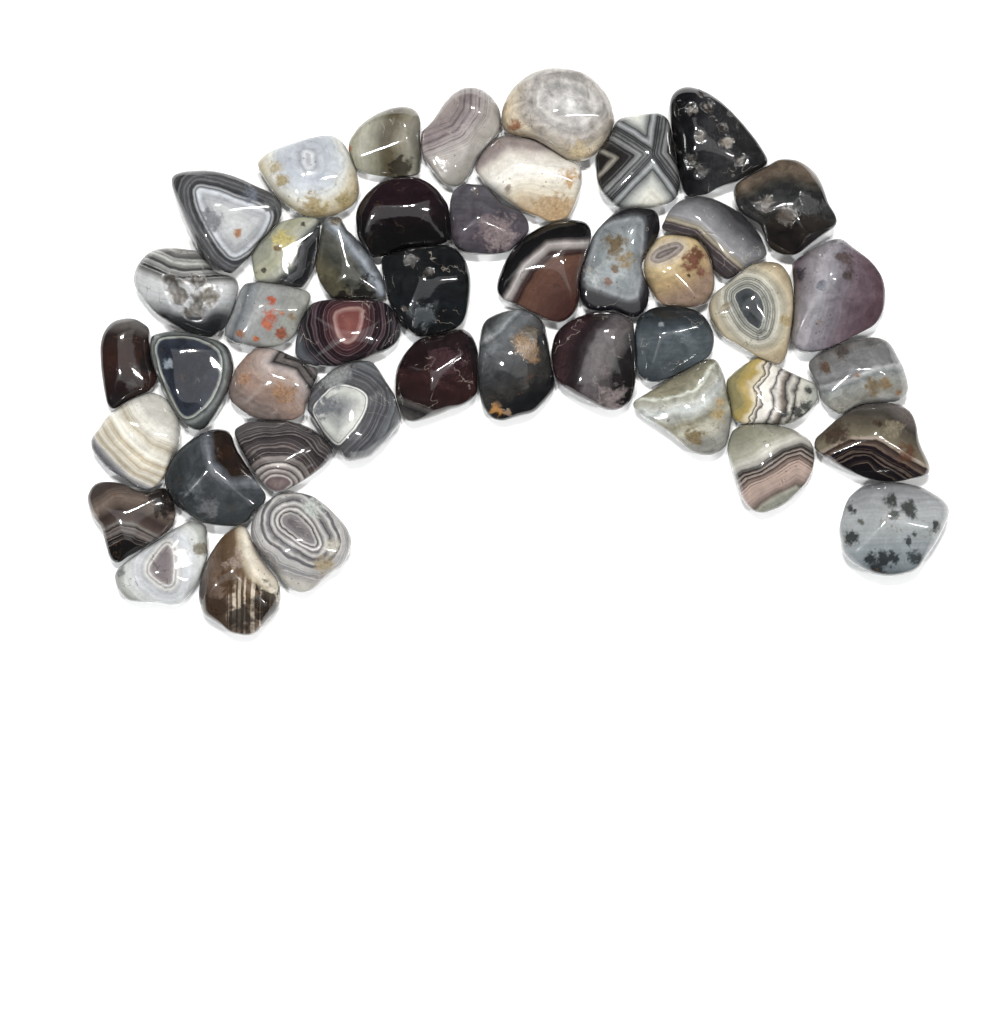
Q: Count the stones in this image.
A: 44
